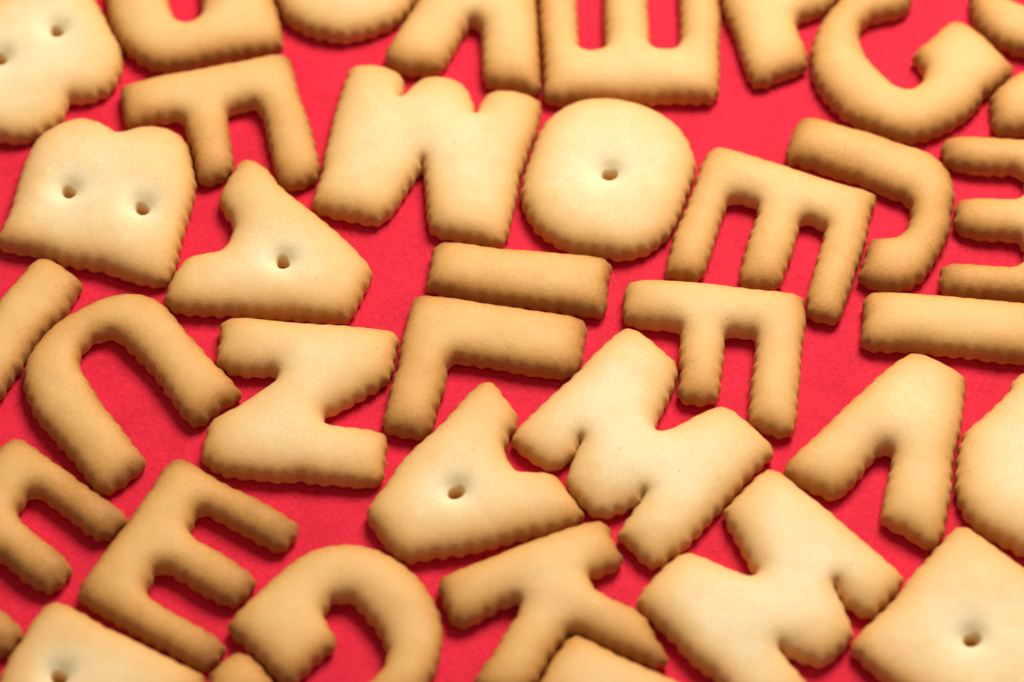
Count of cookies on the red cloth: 38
